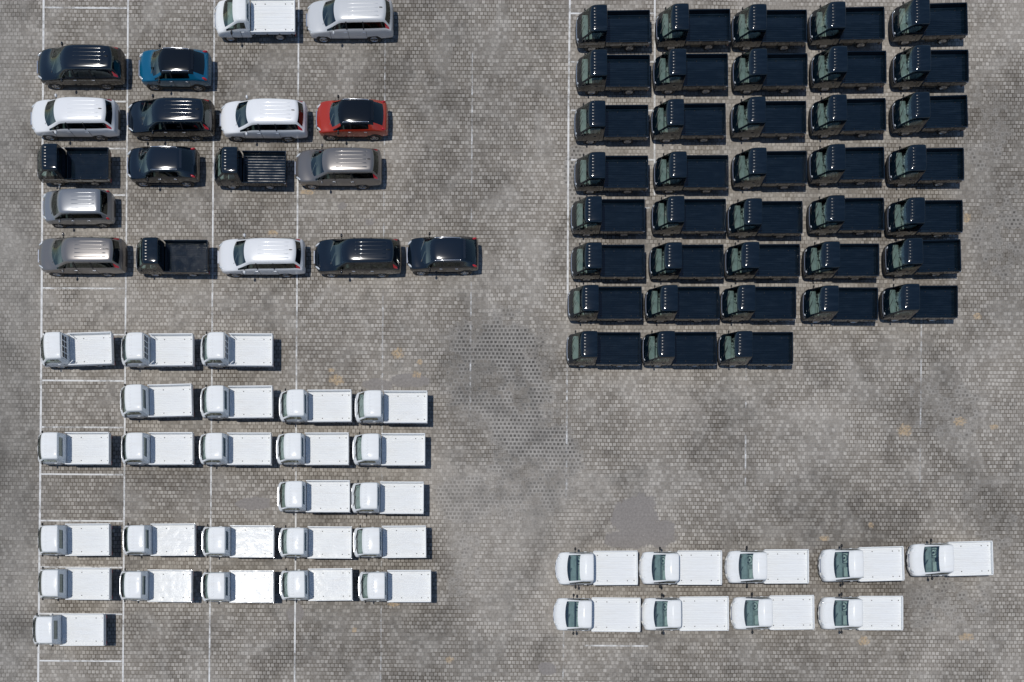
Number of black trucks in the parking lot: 41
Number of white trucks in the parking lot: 35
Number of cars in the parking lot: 14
